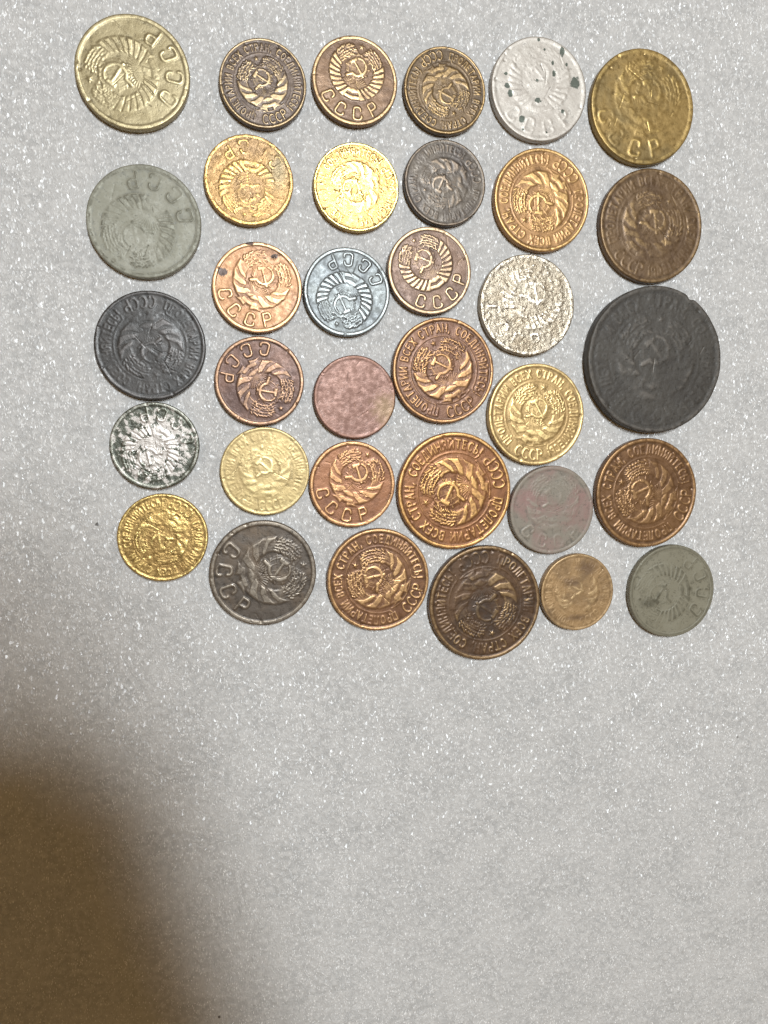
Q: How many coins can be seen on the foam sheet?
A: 34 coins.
